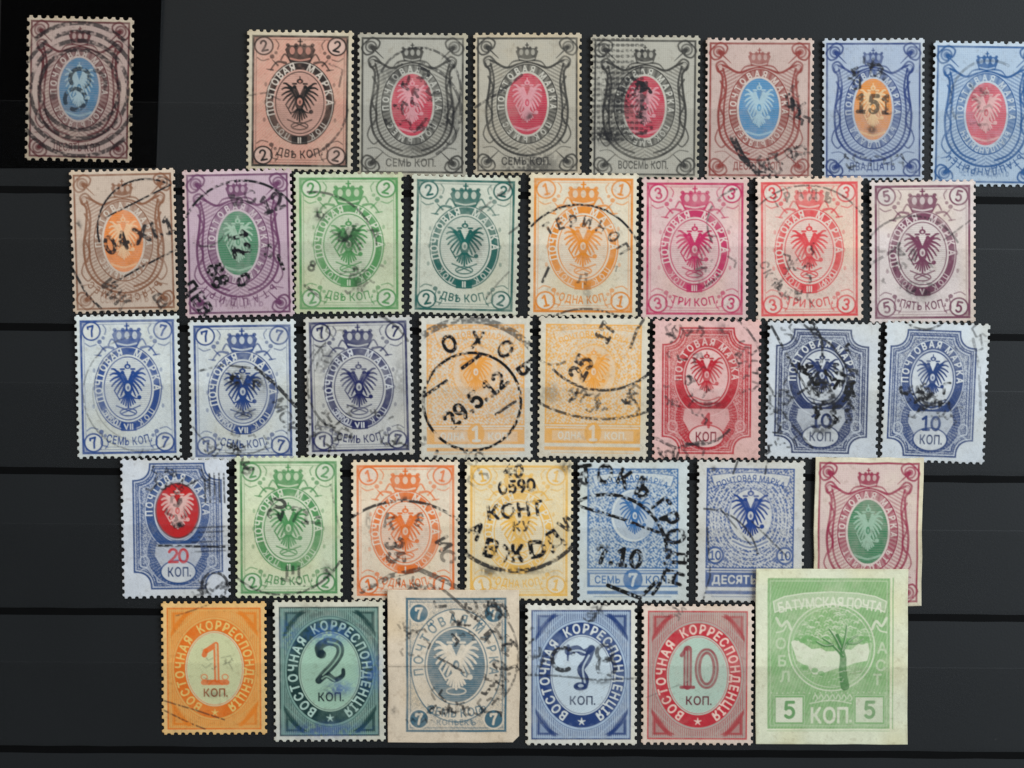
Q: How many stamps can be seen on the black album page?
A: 37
